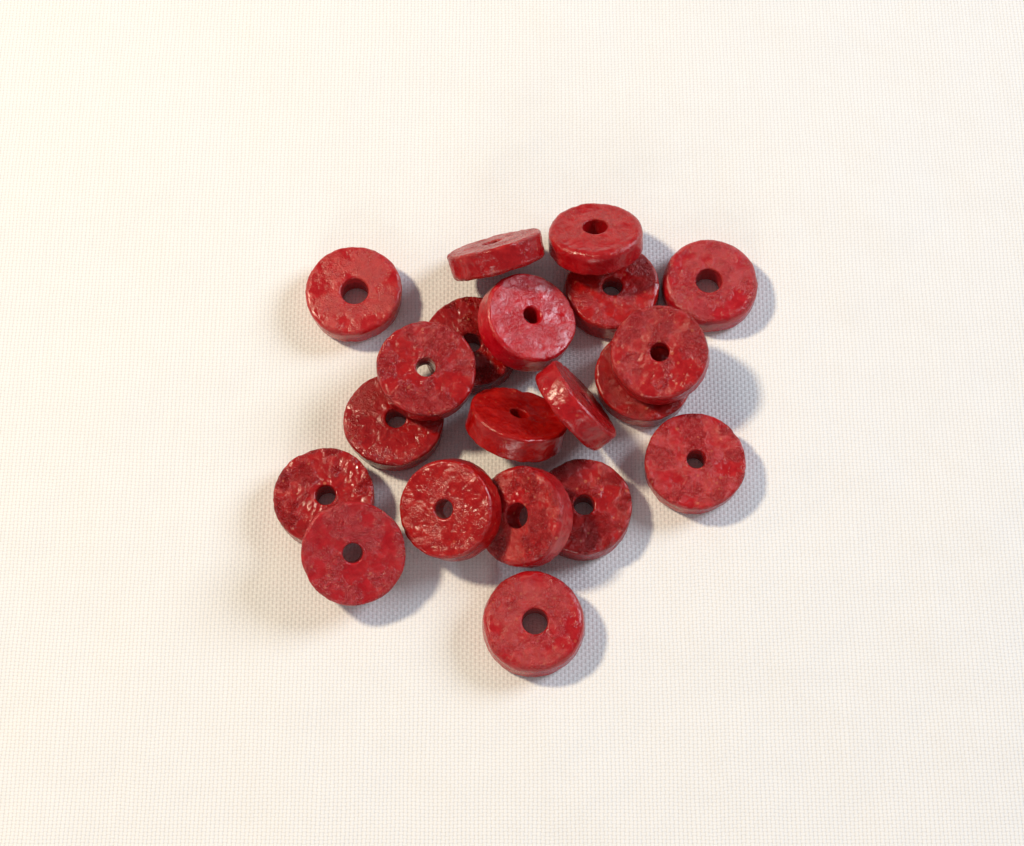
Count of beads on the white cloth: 20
